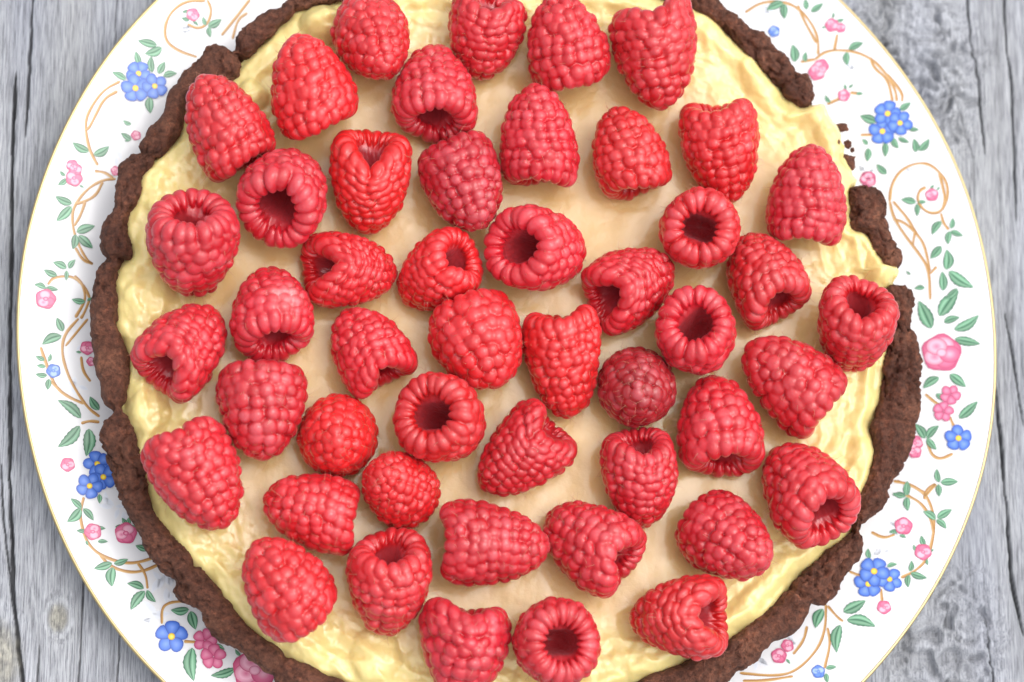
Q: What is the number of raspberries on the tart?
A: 48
